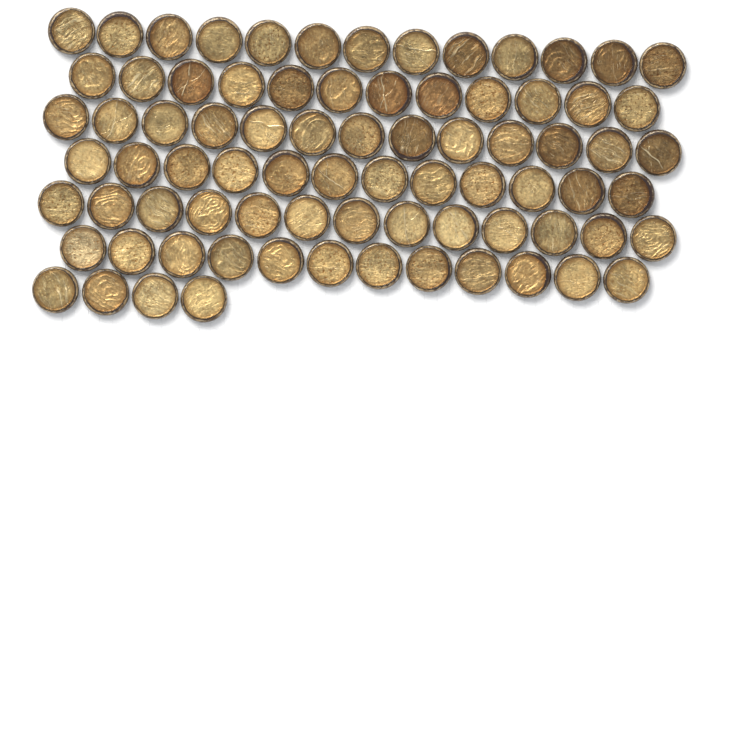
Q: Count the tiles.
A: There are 79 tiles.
